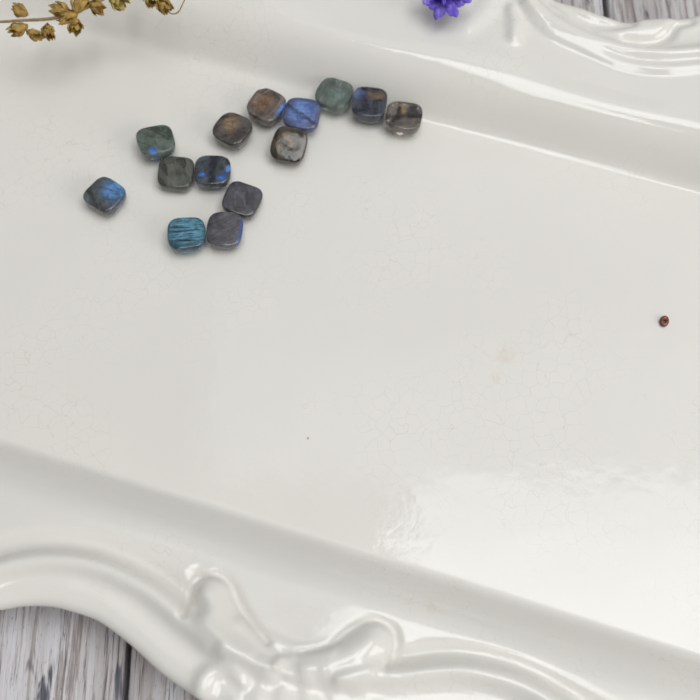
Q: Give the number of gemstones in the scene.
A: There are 14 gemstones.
